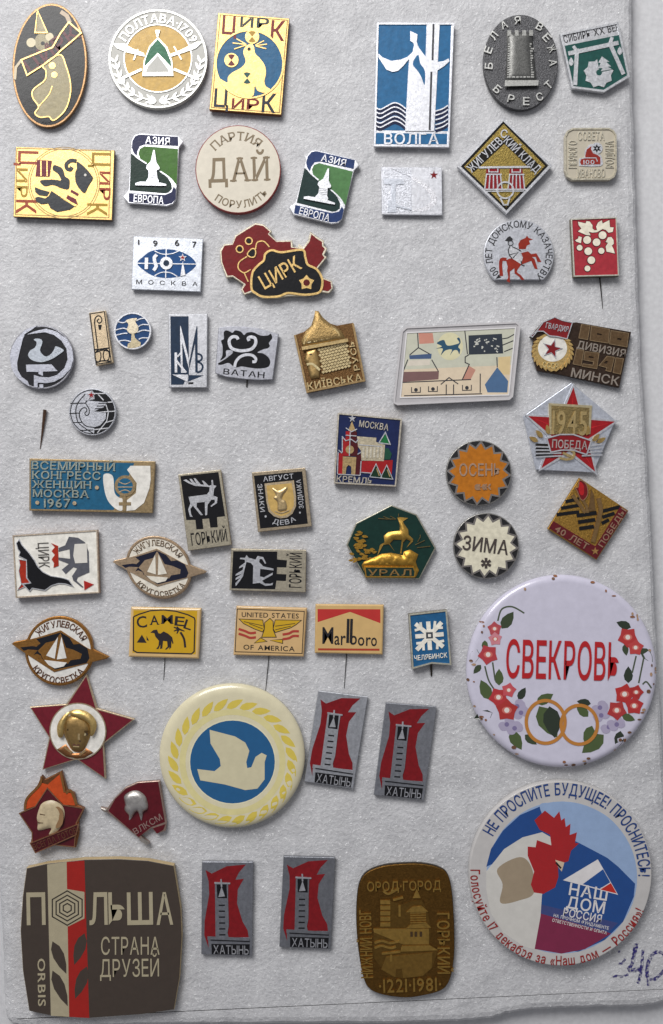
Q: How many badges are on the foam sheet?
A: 55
